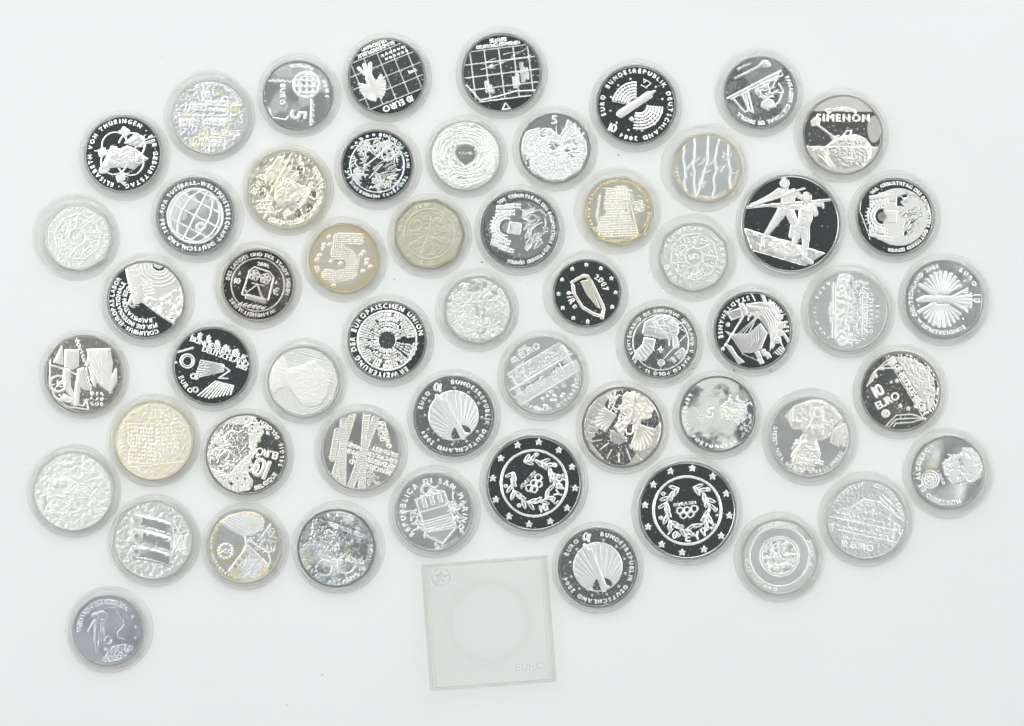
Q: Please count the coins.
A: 55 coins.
